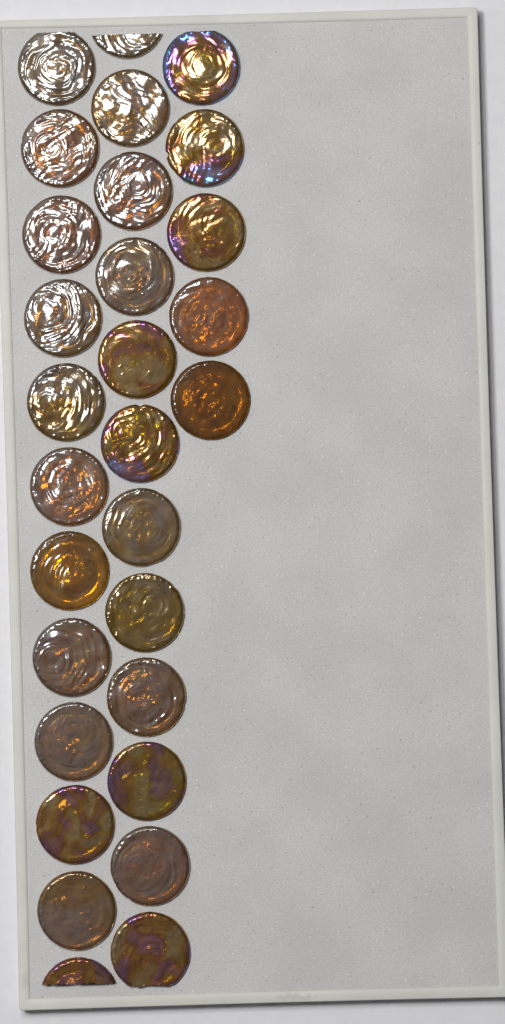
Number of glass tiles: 29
